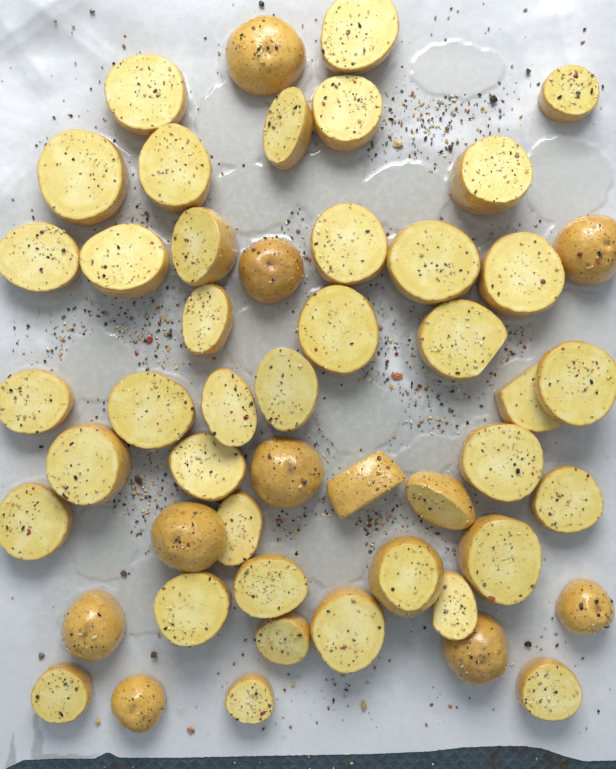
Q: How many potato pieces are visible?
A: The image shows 50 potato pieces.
